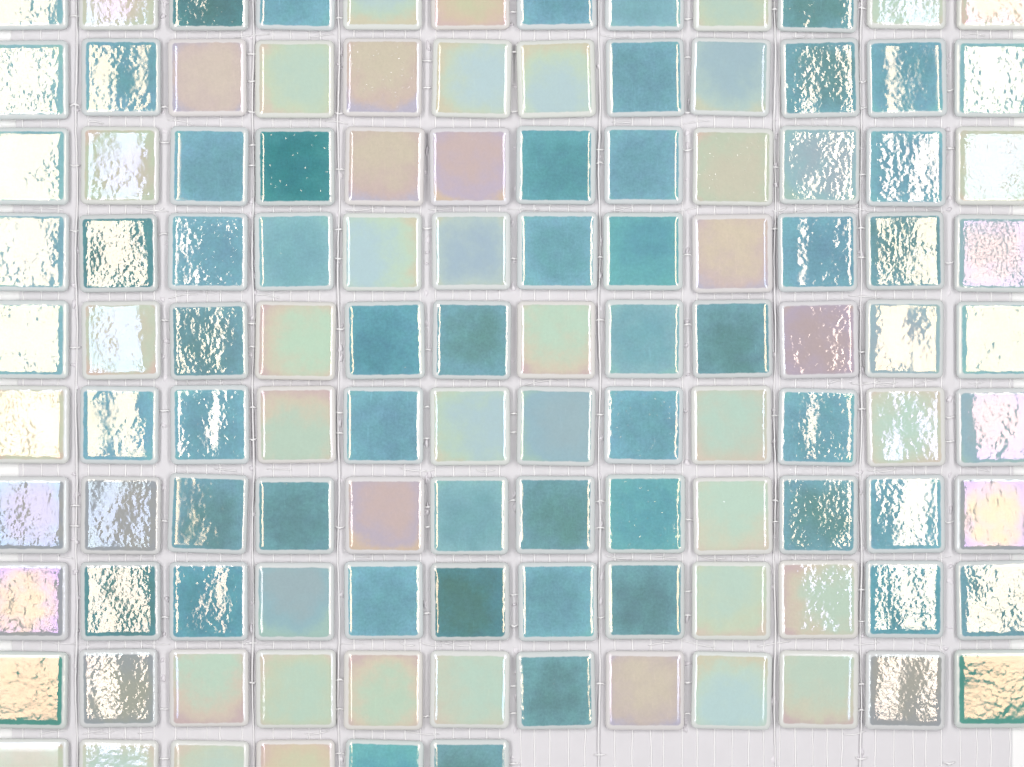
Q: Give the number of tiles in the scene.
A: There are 114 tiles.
